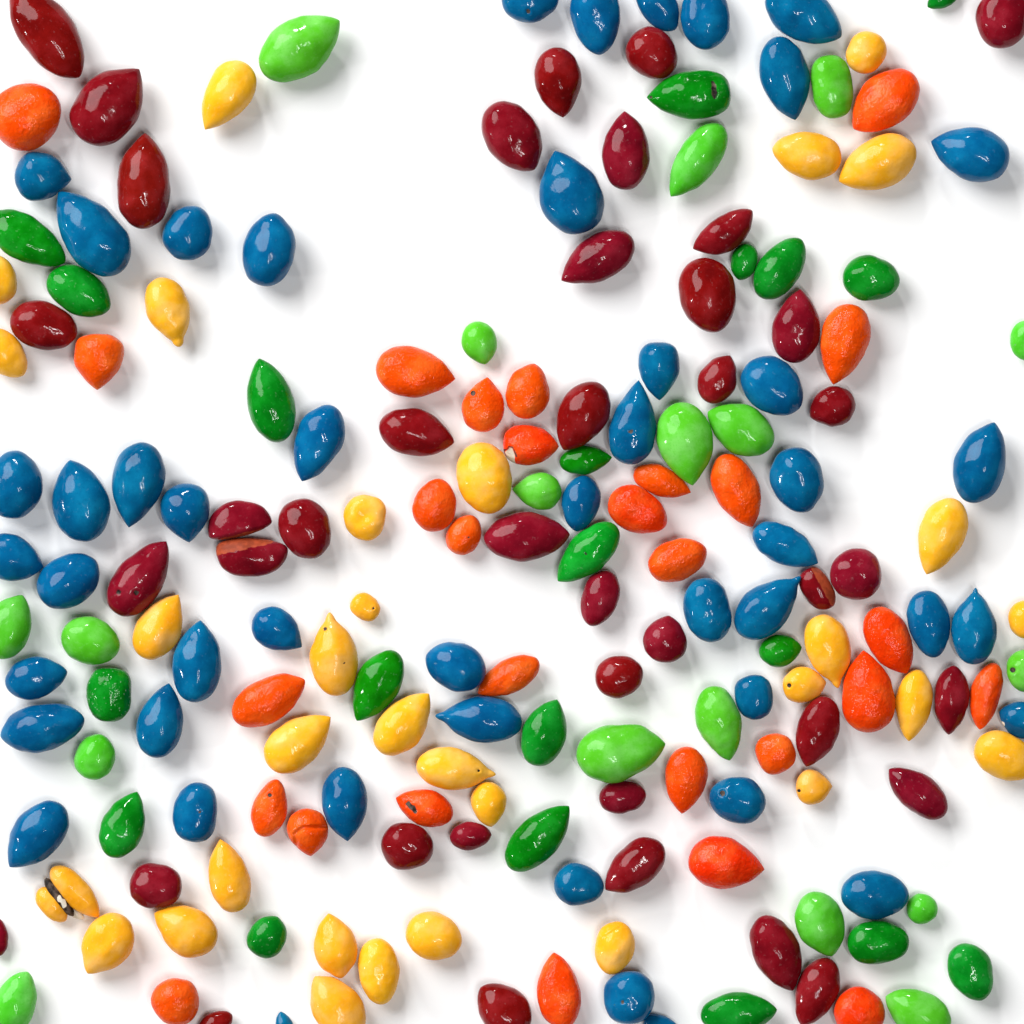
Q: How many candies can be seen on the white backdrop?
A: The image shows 186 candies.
